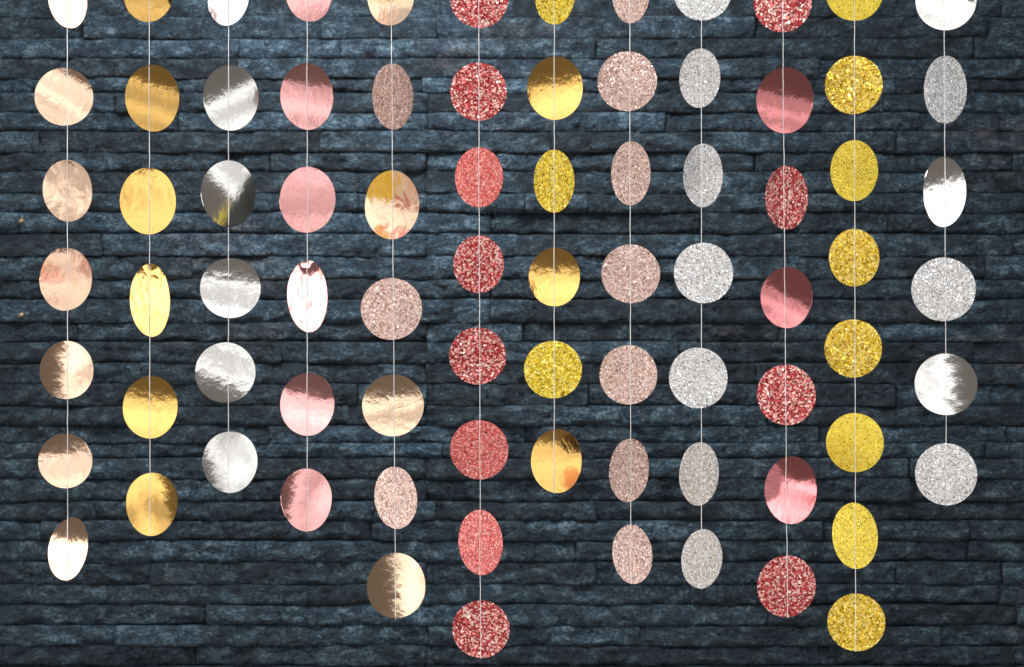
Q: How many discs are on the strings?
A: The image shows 81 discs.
